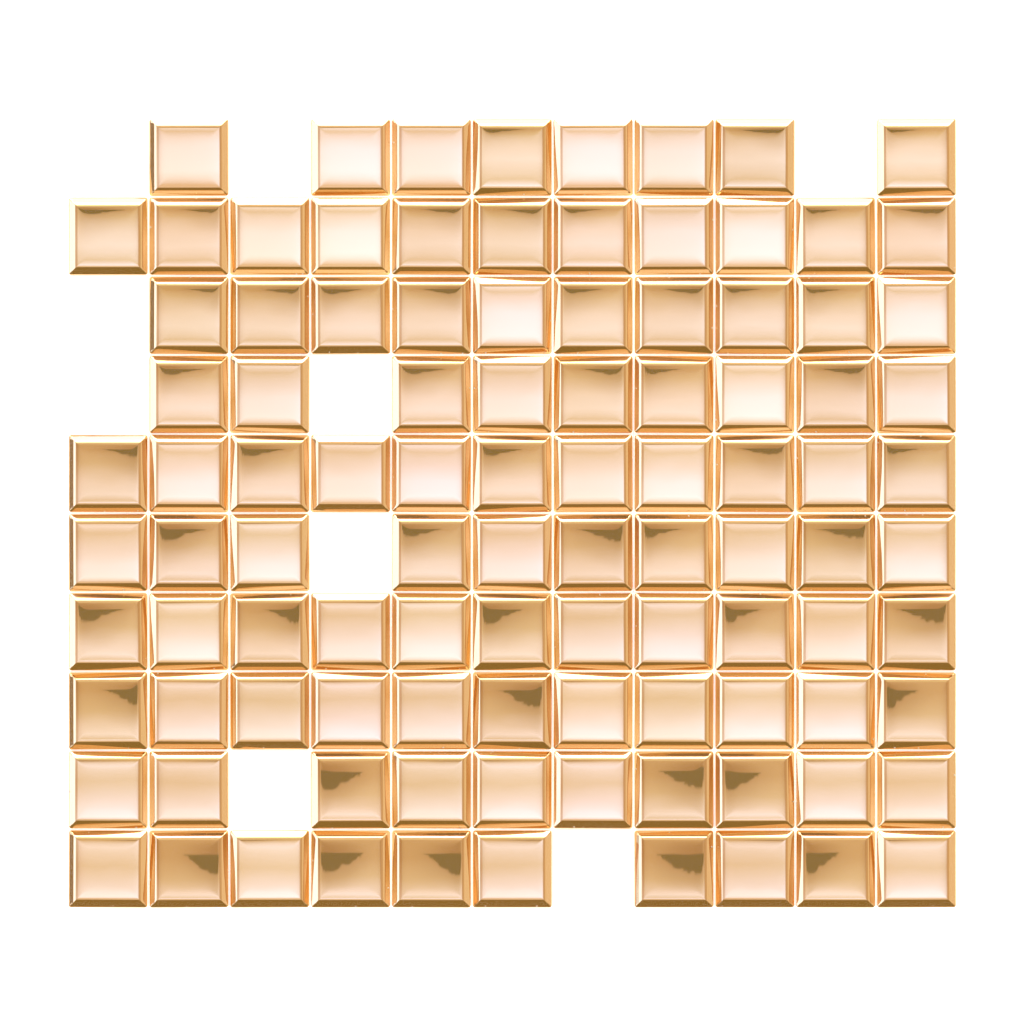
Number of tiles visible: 101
